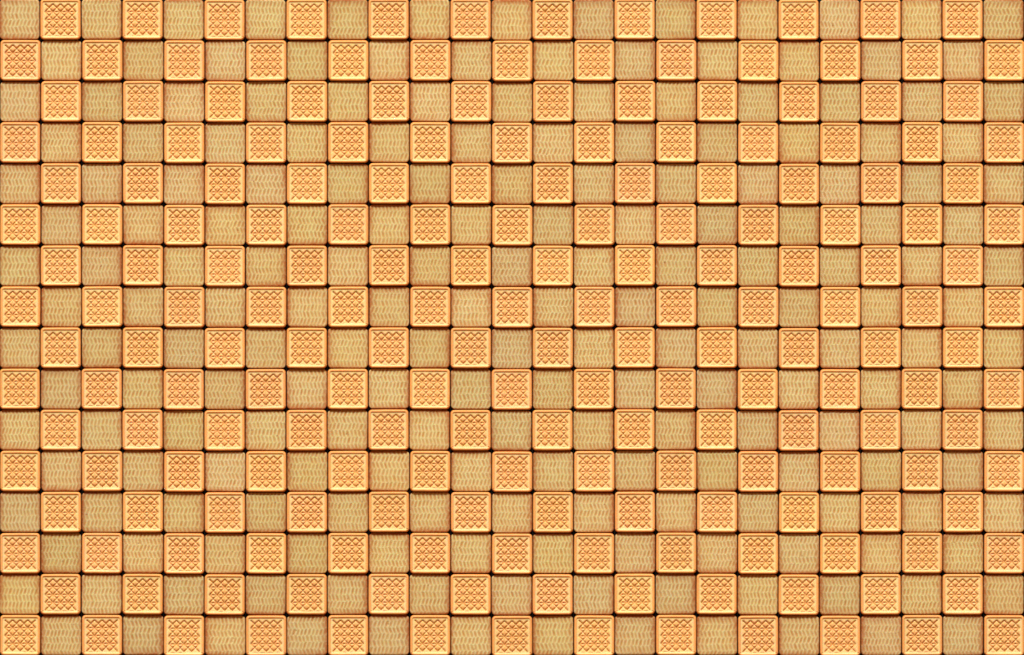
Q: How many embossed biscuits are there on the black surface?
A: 200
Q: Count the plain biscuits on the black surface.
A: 200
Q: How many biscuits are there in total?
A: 400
